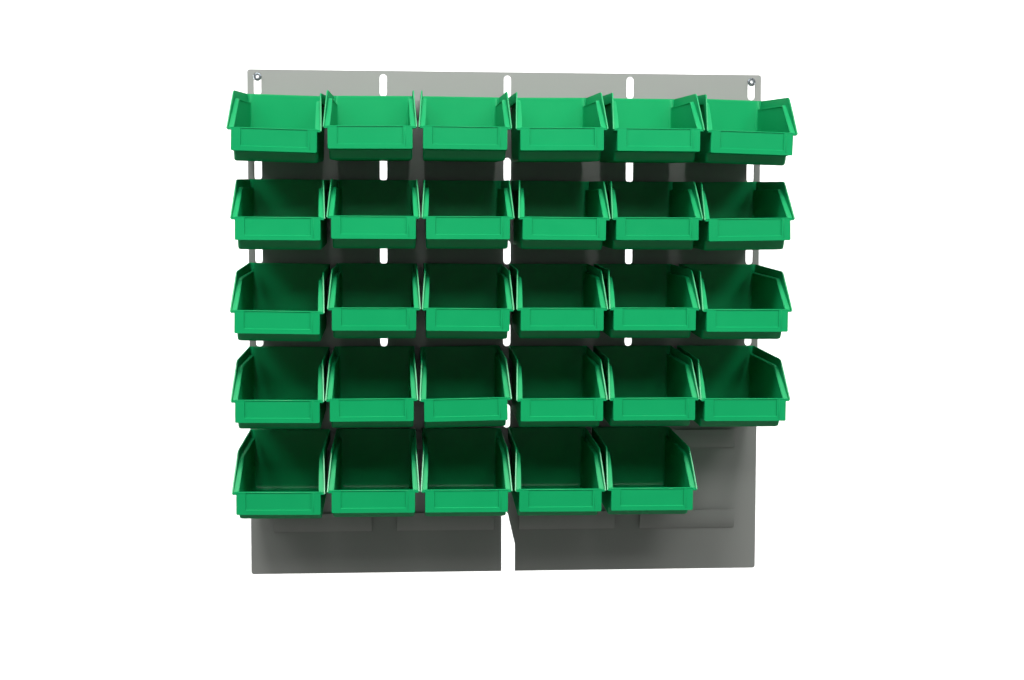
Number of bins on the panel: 29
